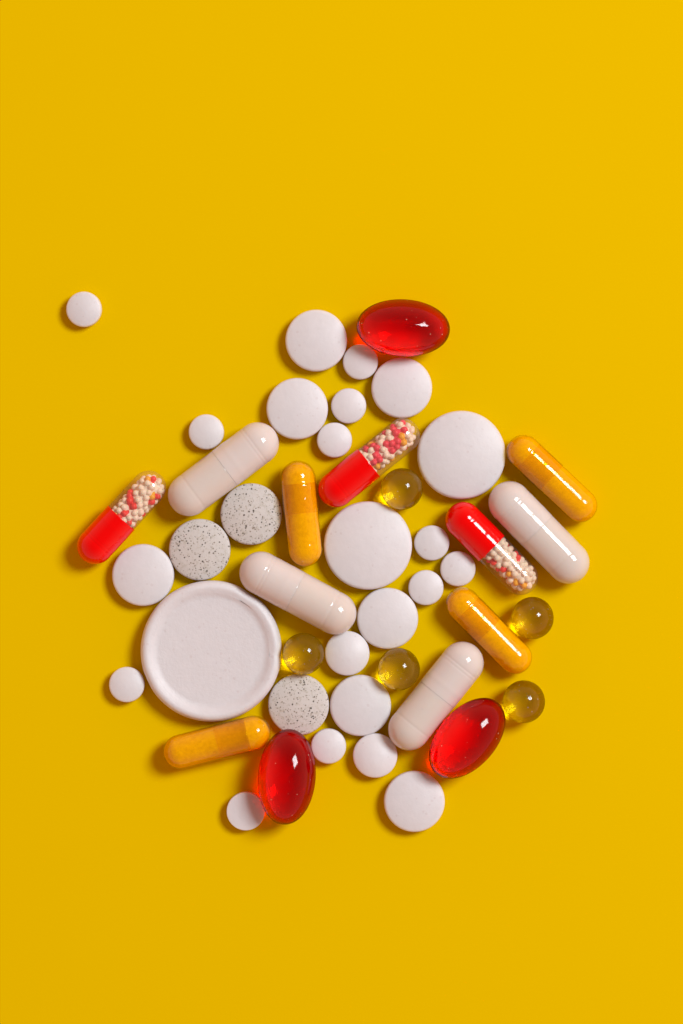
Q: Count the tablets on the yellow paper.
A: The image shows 26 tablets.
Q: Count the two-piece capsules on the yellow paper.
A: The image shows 11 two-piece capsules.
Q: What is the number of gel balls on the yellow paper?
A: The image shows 5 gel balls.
